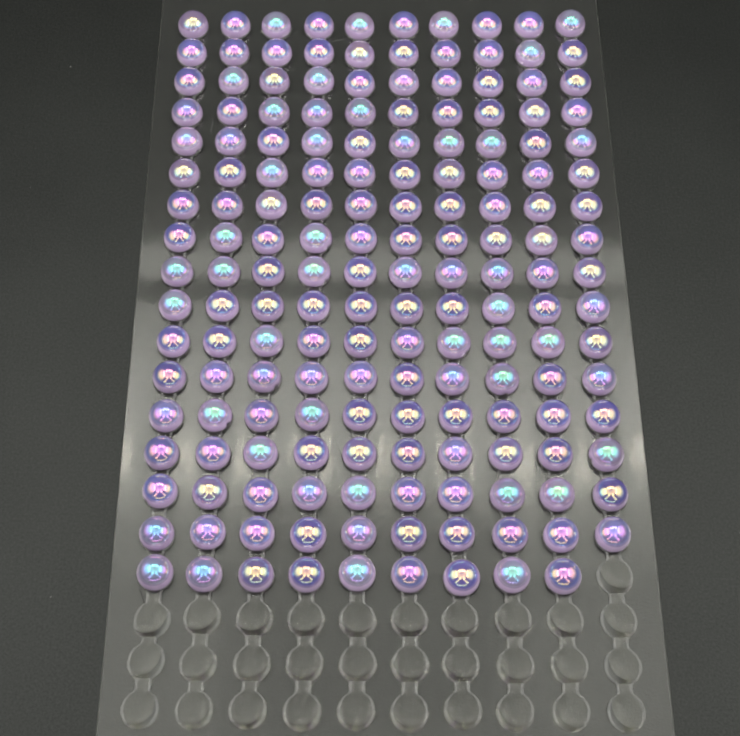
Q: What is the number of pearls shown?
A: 169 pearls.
